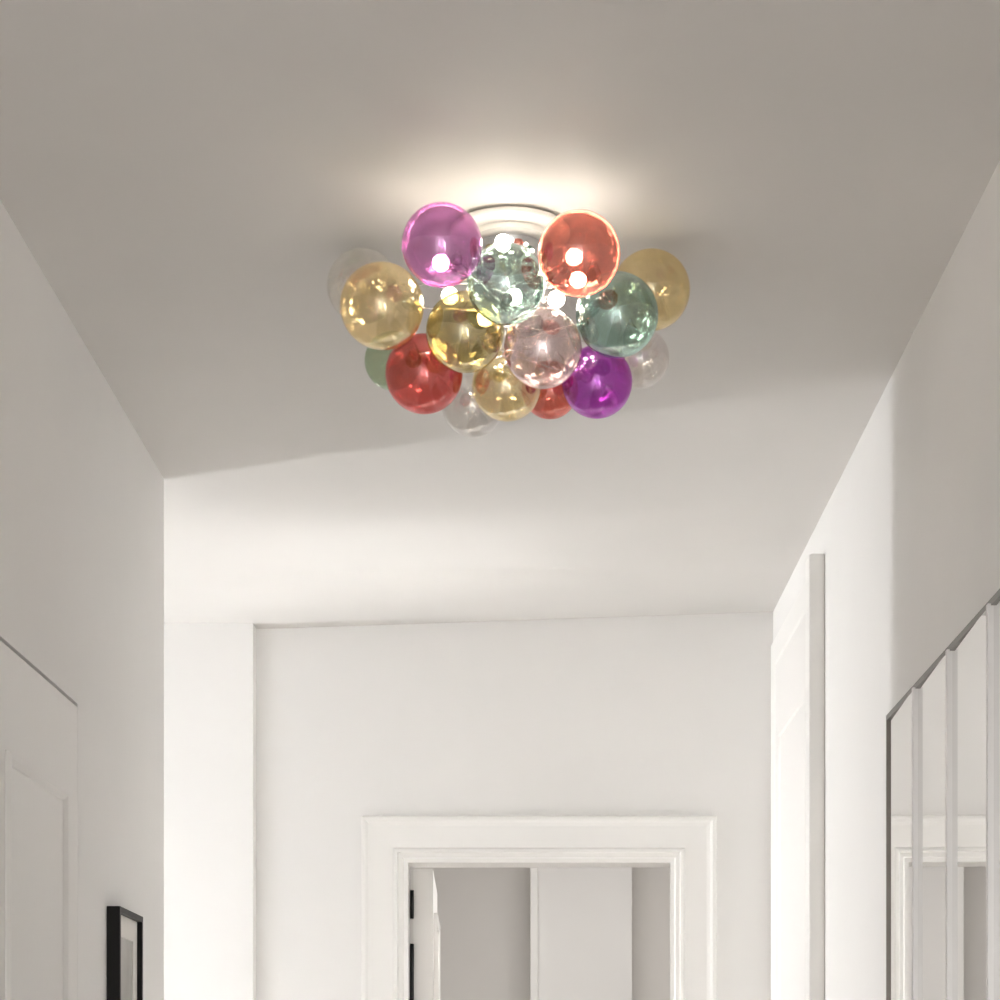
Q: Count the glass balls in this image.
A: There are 16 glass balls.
